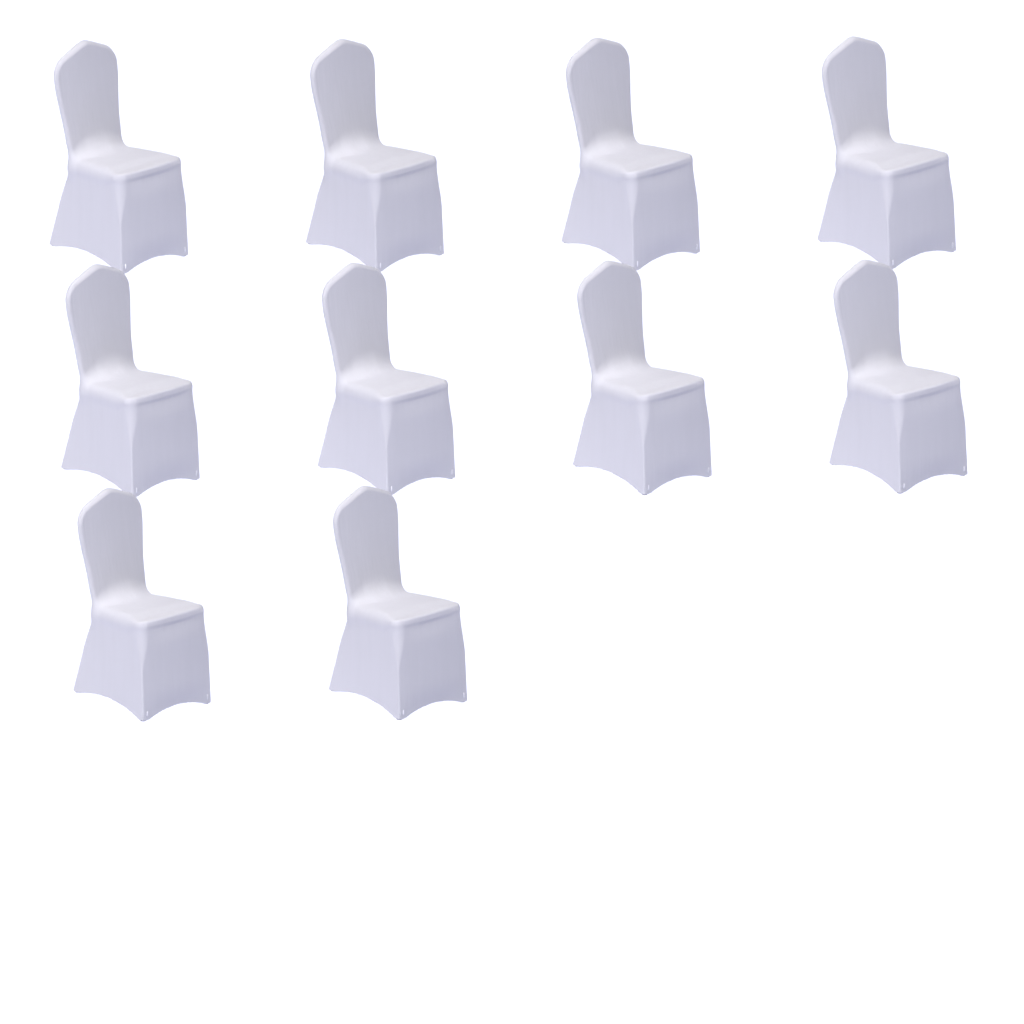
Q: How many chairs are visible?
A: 10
